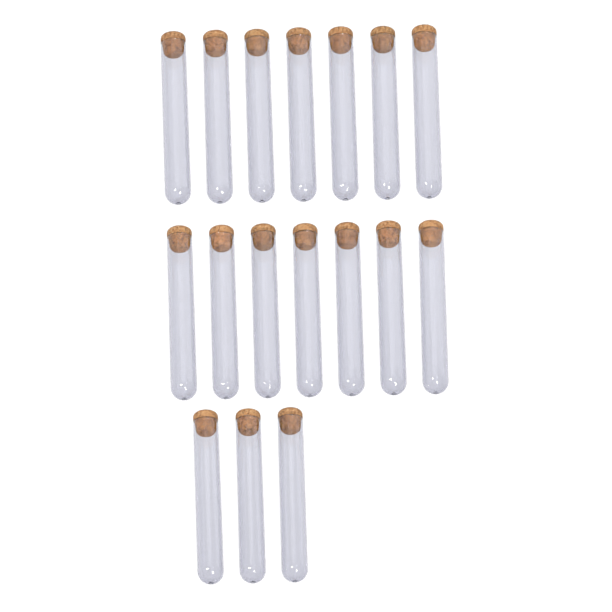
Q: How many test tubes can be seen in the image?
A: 17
